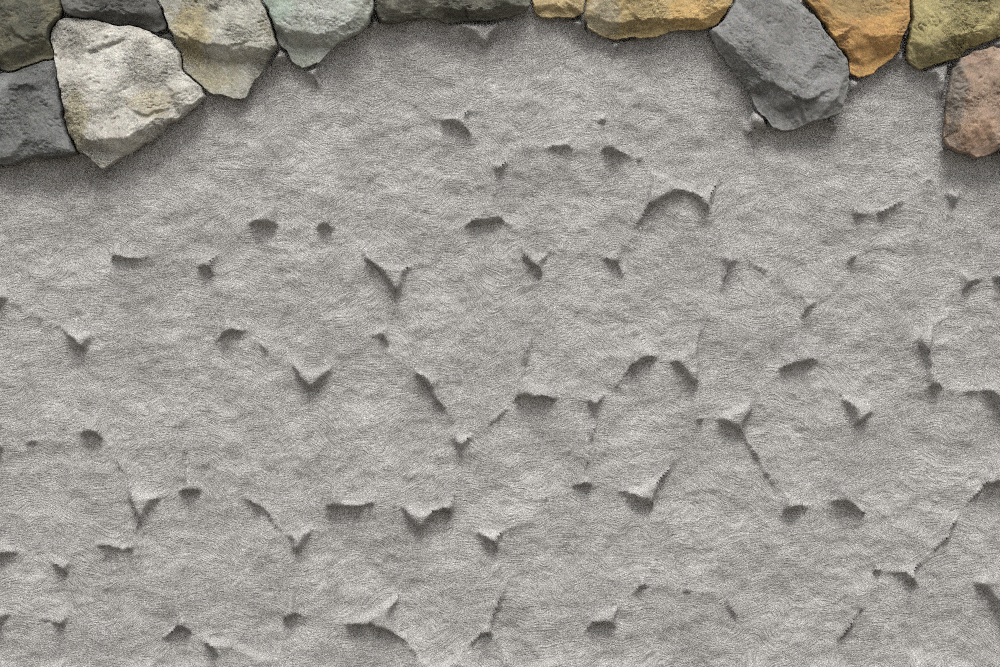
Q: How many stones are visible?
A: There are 13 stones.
